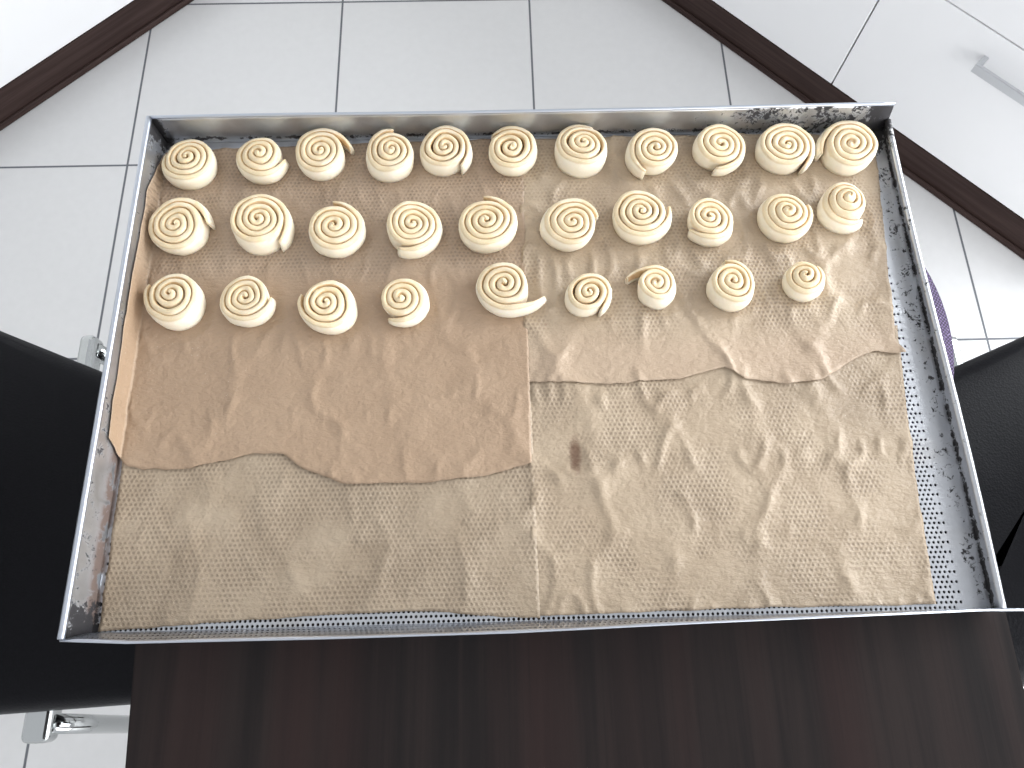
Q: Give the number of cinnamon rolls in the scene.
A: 30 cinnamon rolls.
